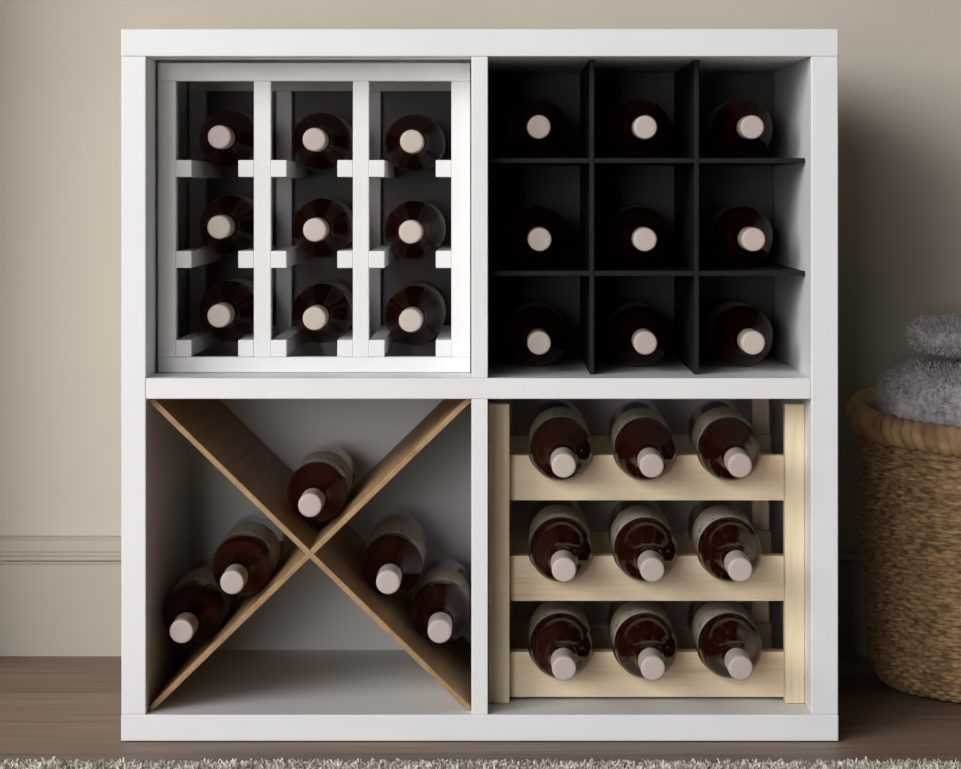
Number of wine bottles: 32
